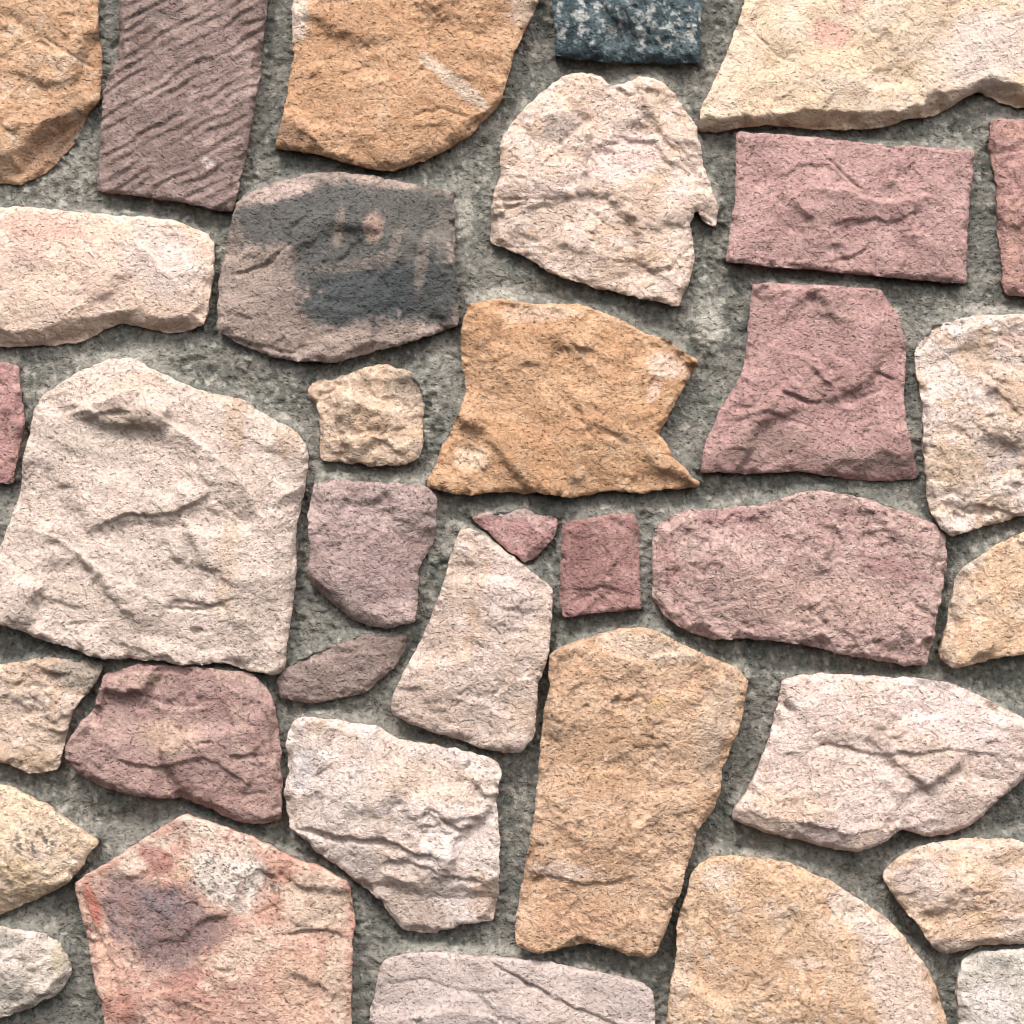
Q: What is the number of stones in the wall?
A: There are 35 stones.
